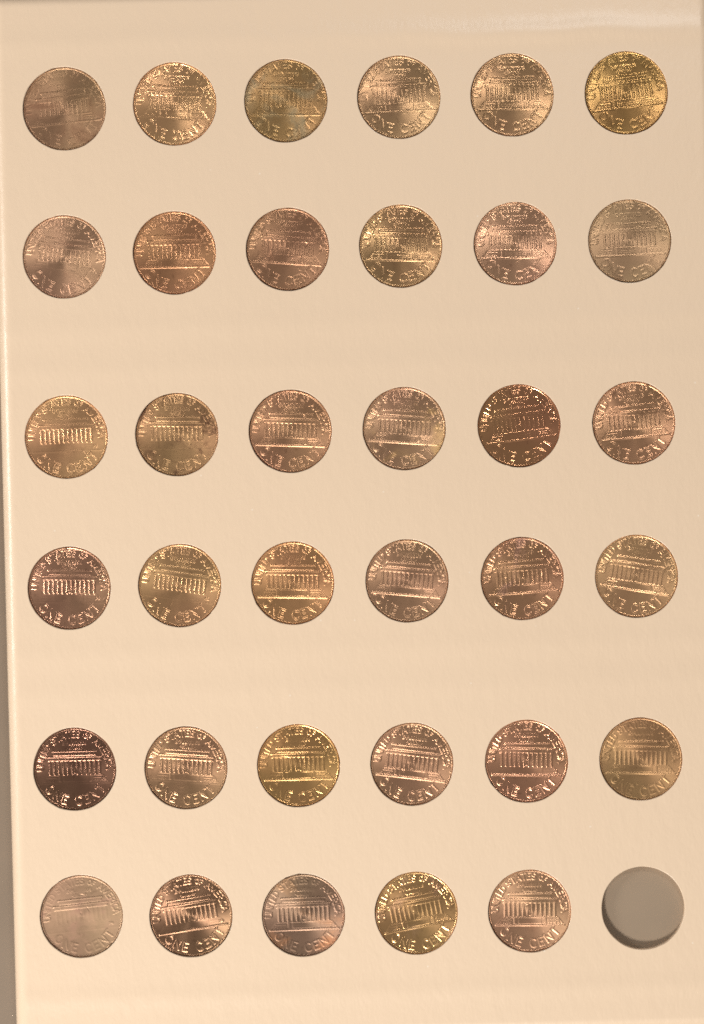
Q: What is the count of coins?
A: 35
